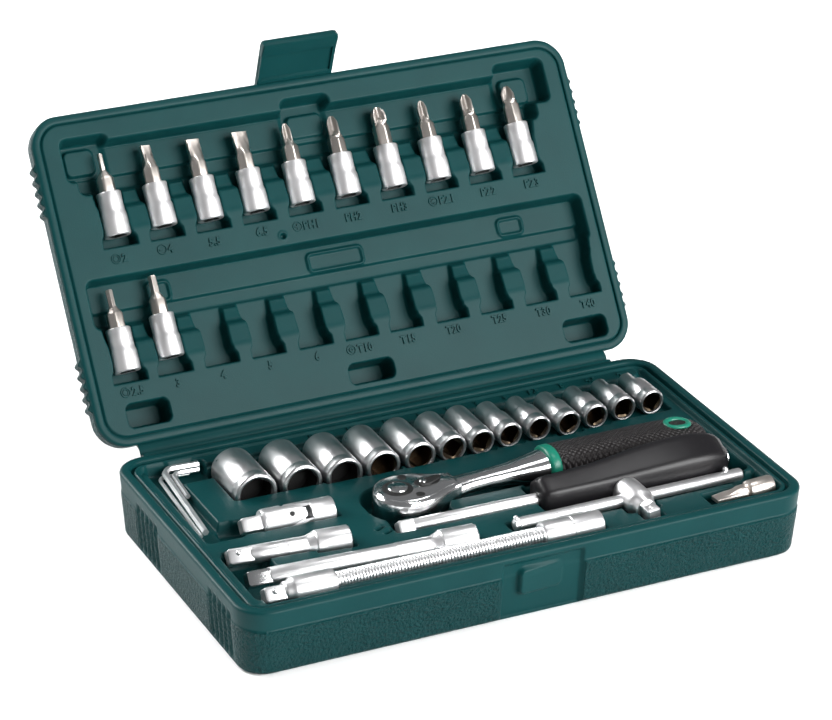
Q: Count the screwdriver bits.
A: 12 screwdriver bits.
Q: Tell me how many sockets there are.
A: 13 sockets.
